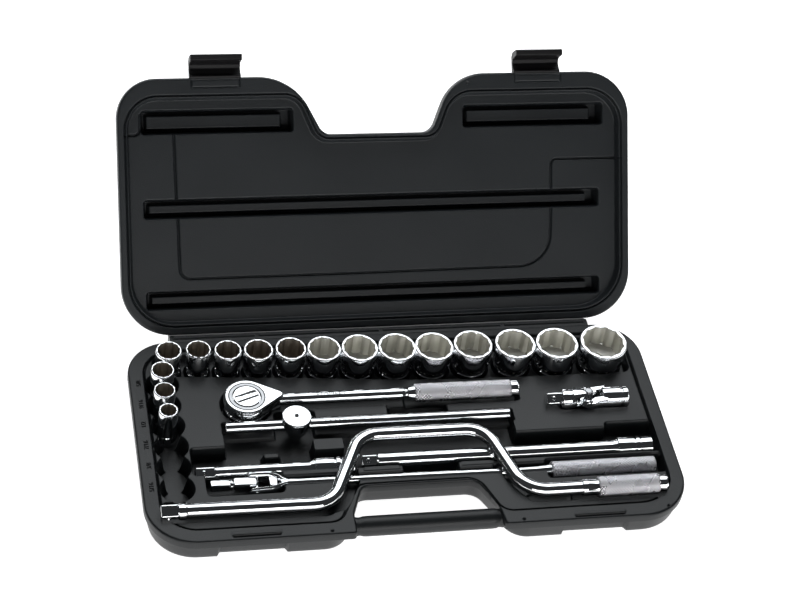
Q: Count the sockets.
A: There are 16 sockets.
